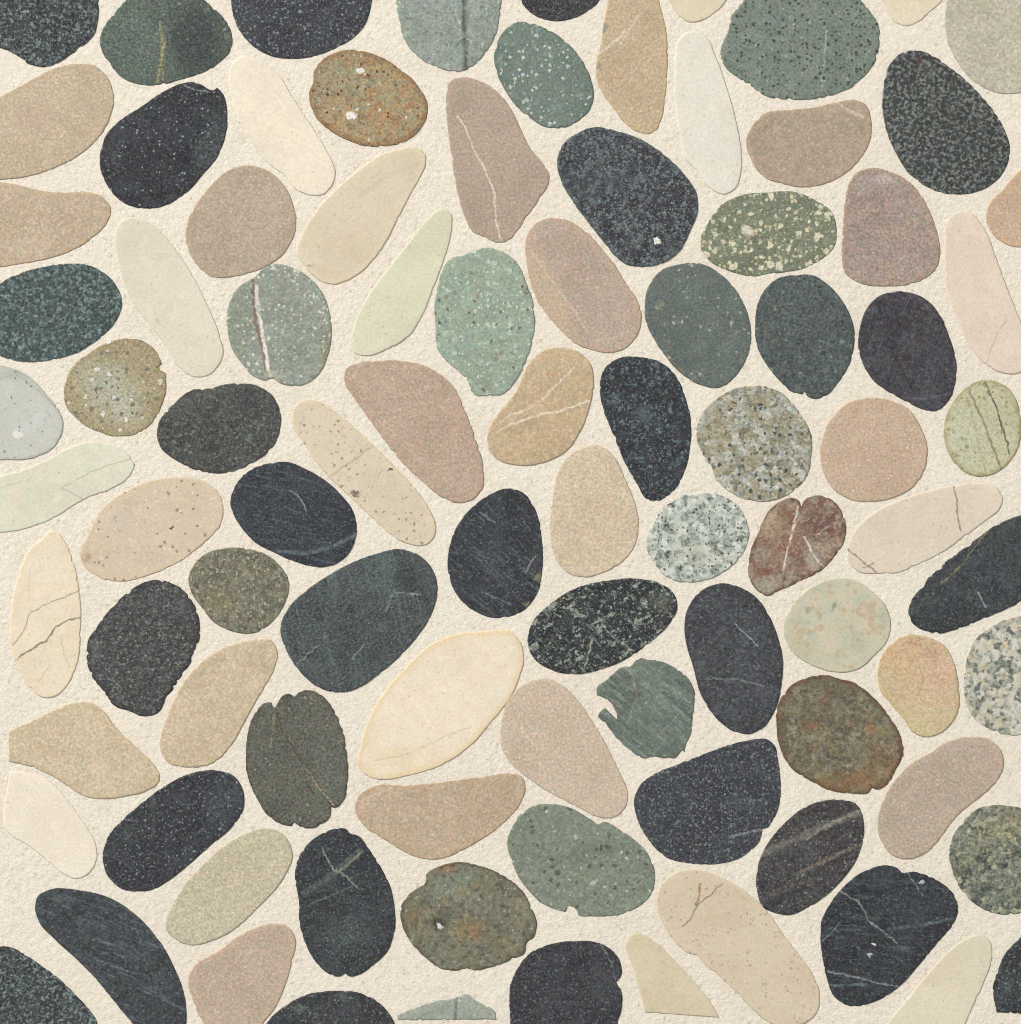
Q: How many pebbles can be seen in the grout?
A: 93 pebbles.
